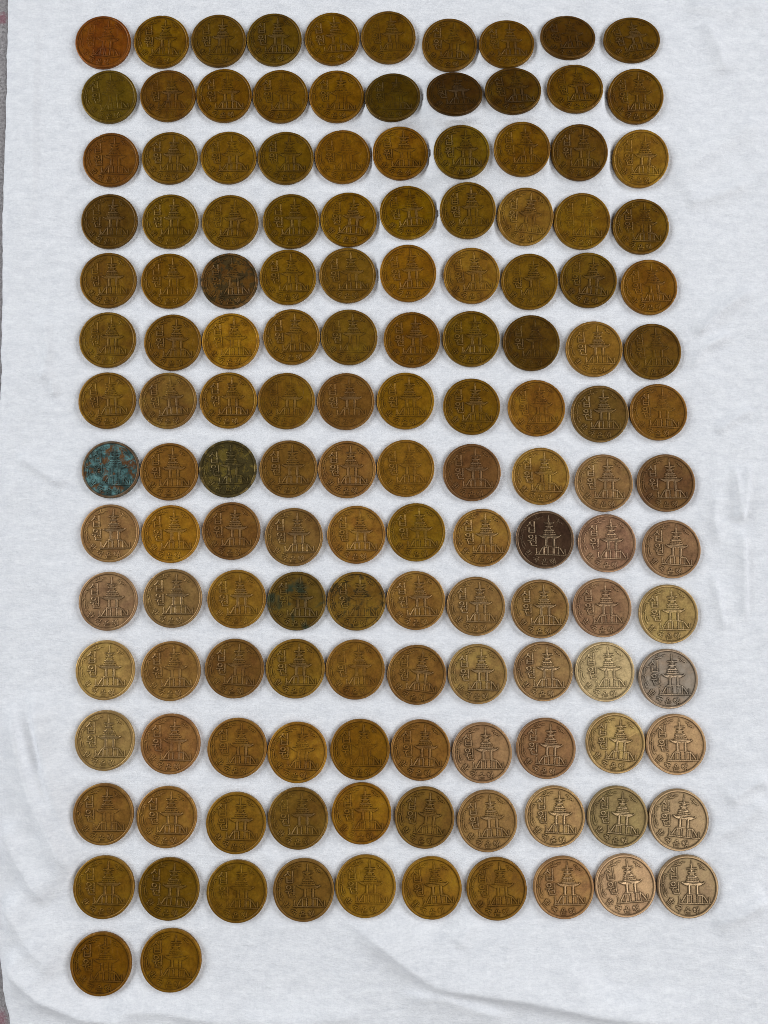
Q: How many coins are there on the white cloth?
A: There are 142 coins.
